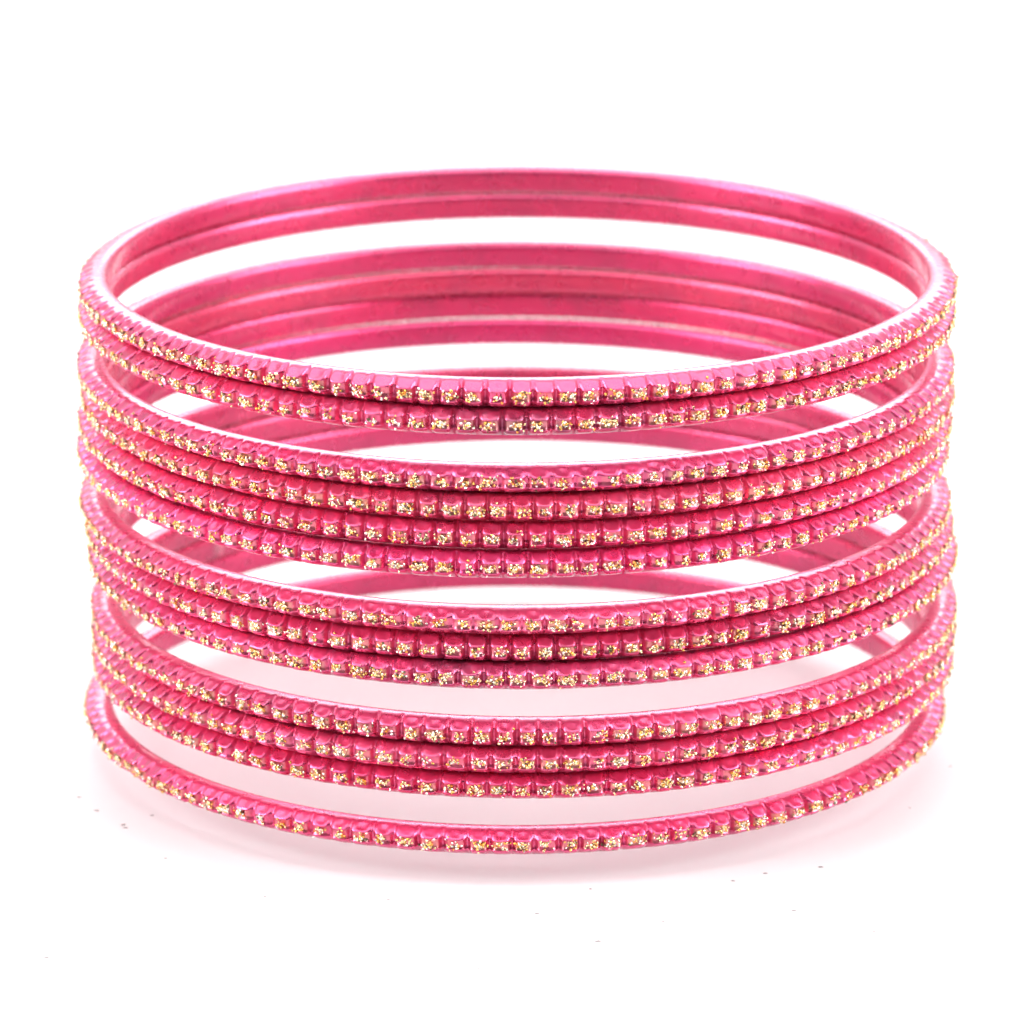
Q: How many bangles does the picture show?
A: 13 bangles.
